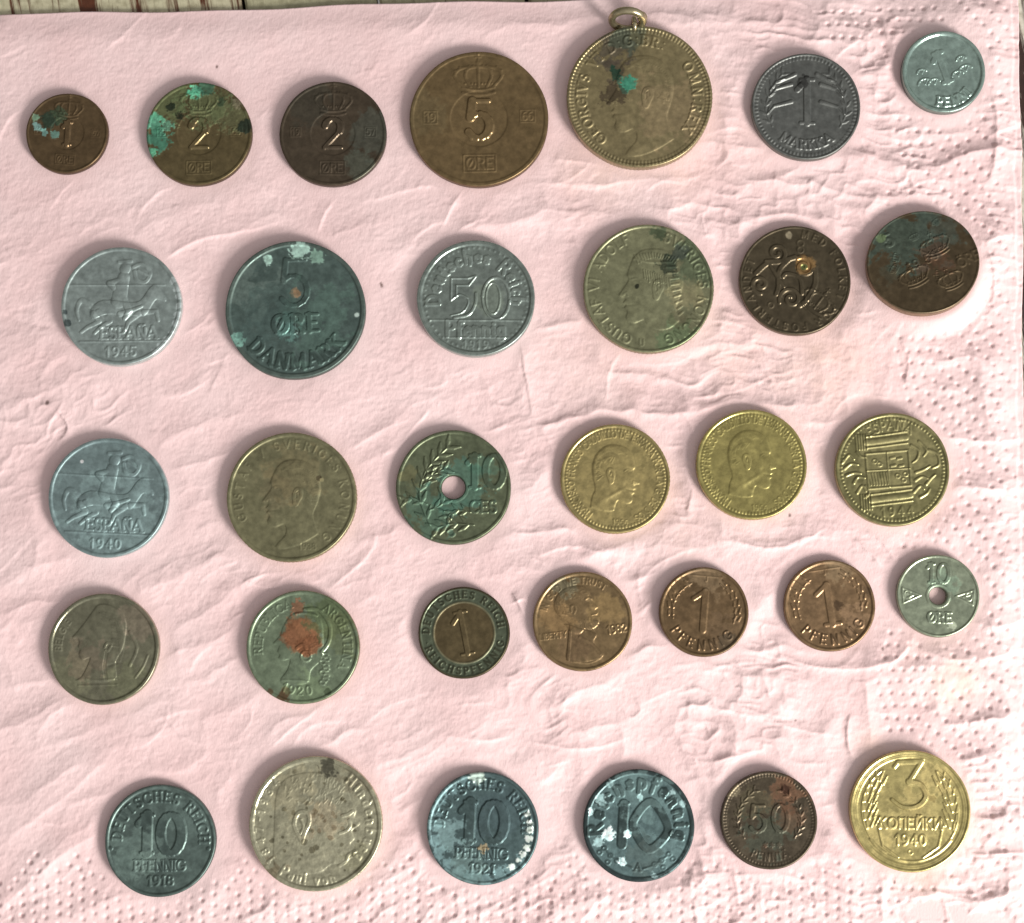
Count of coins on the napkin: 32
